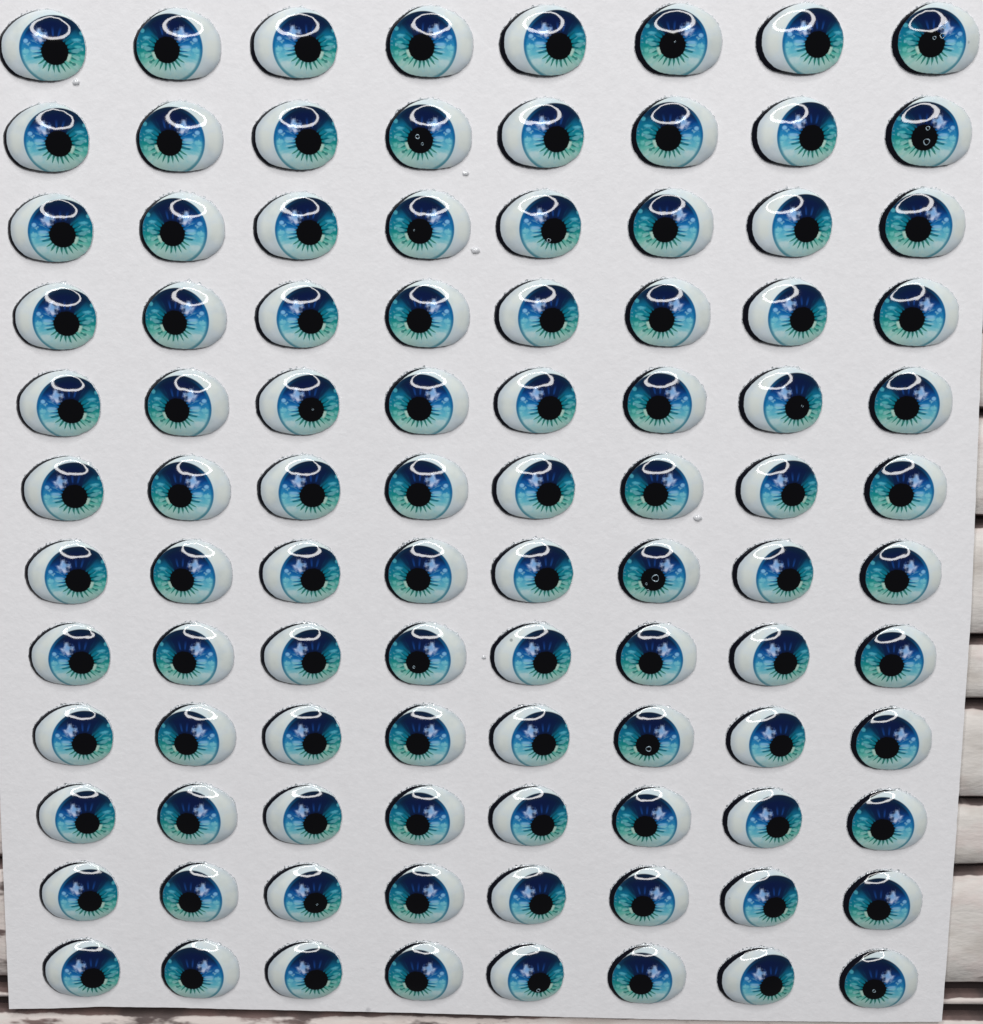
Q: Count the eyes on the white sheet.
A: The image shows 96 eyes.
